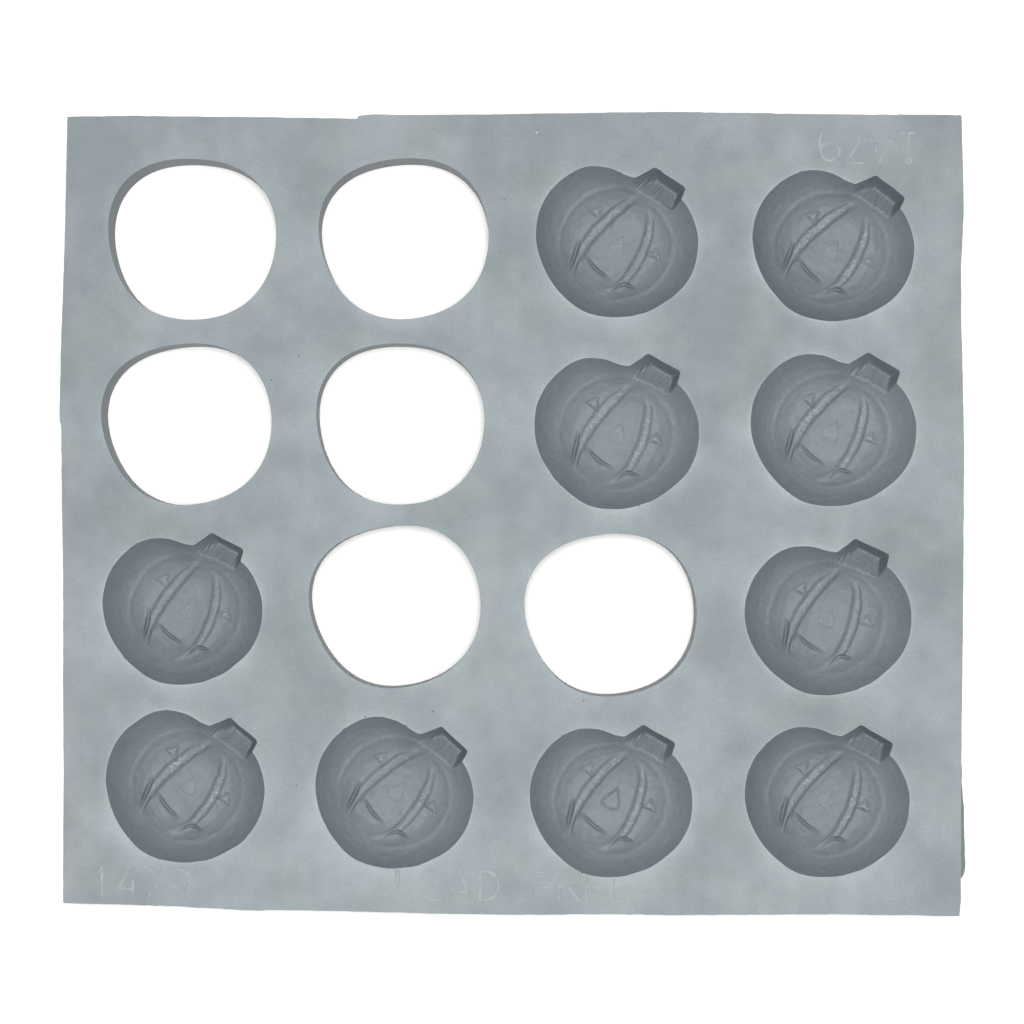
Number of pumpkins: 10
